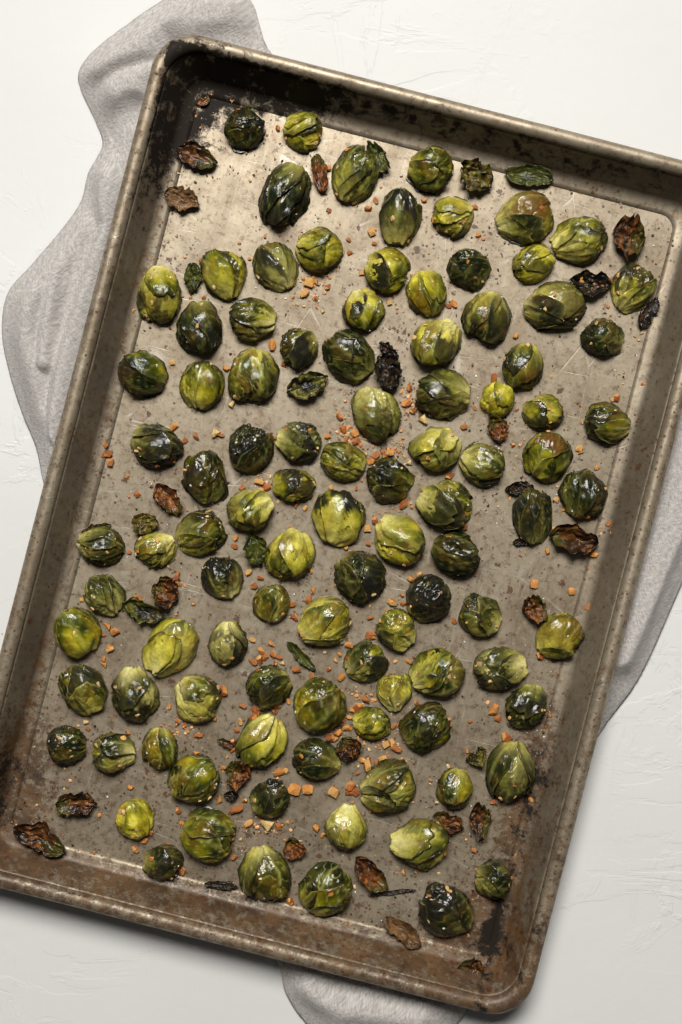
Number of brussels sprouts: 100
